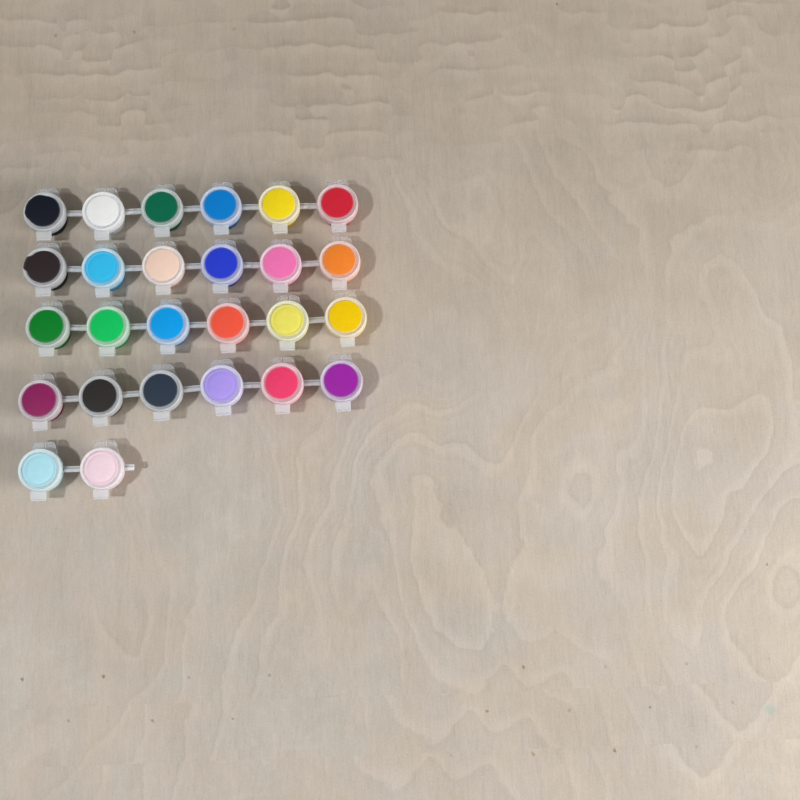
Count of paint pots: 26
